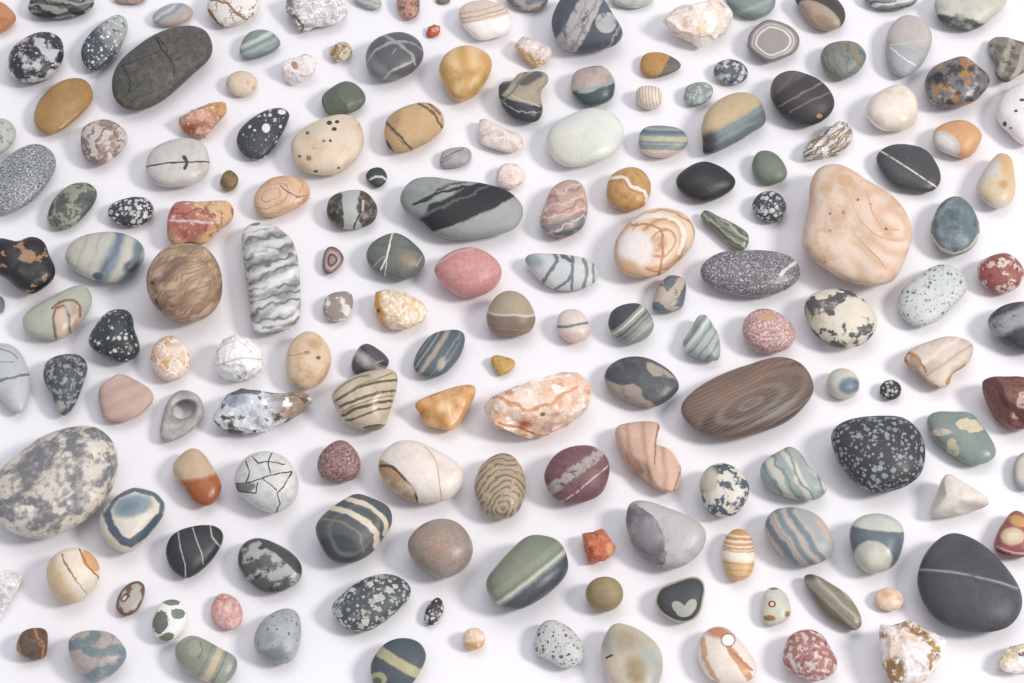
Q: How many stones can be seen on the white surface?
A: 175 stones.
